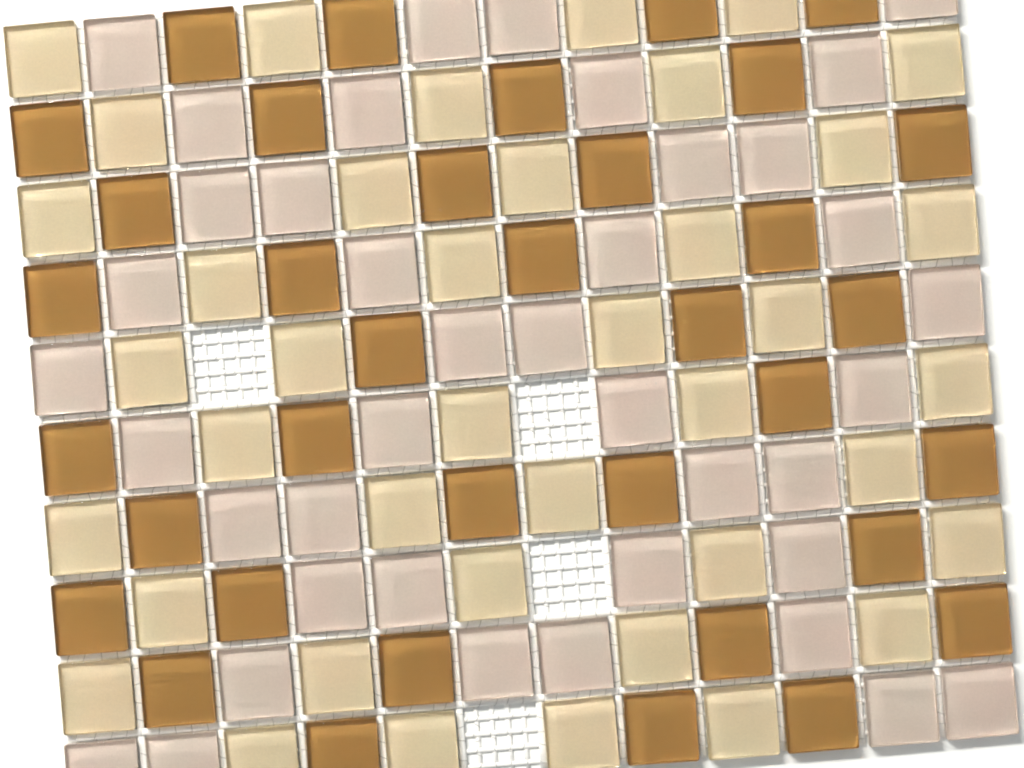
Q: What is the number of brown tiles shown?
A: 36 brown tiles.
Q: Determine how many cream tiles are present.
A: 40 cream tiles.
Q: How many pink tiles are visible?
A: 40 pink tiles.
